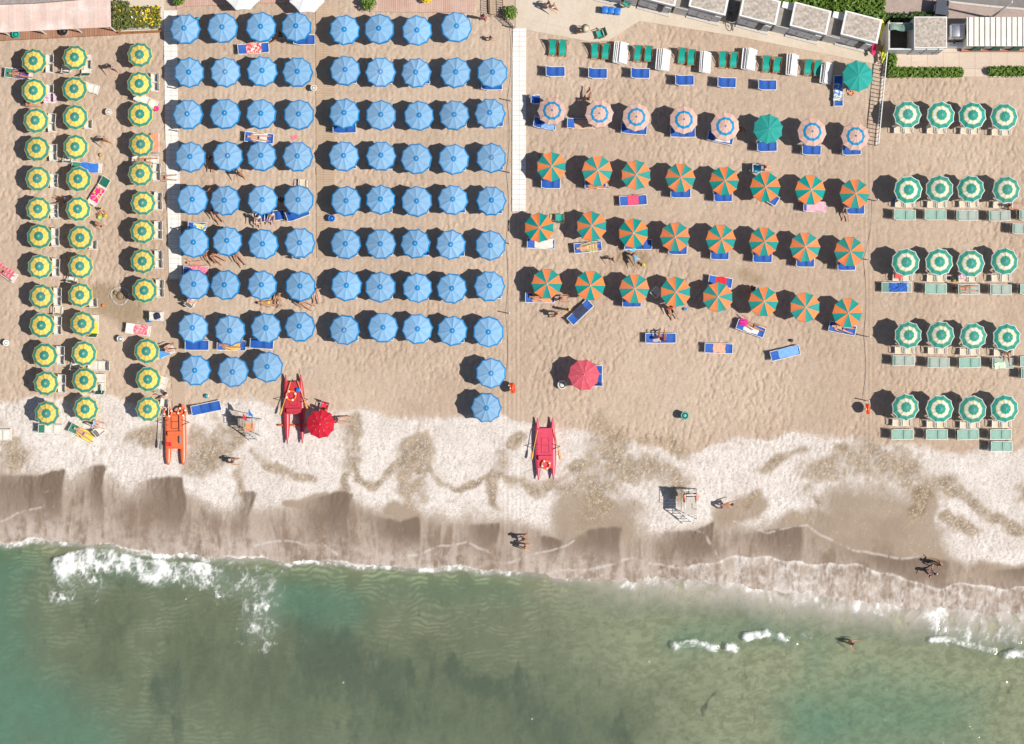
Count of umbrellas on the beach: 171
